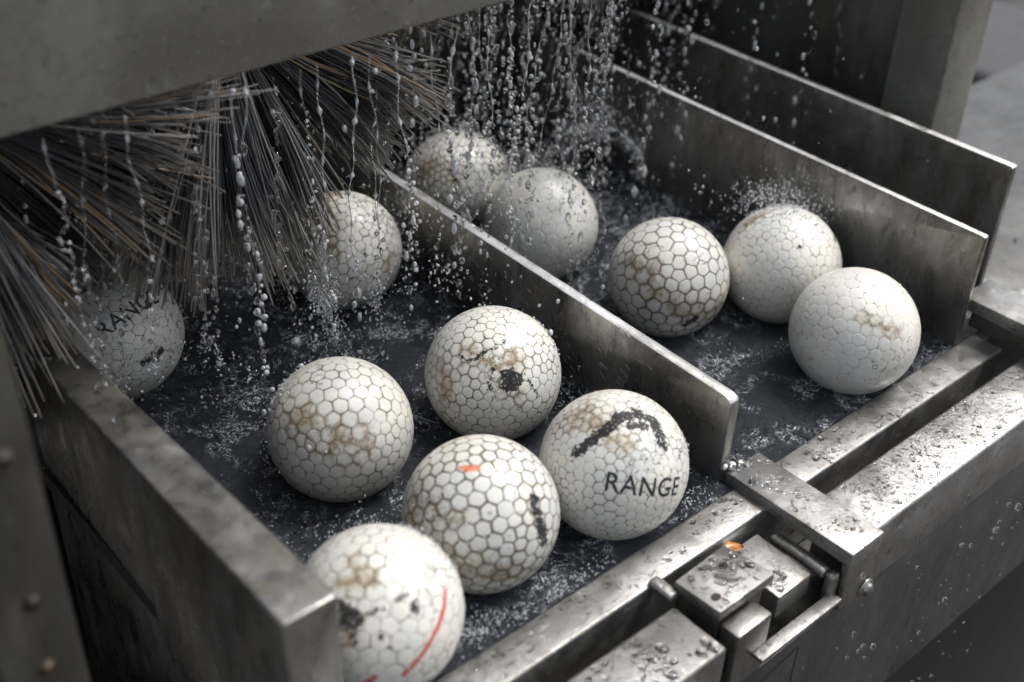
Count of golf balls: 12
